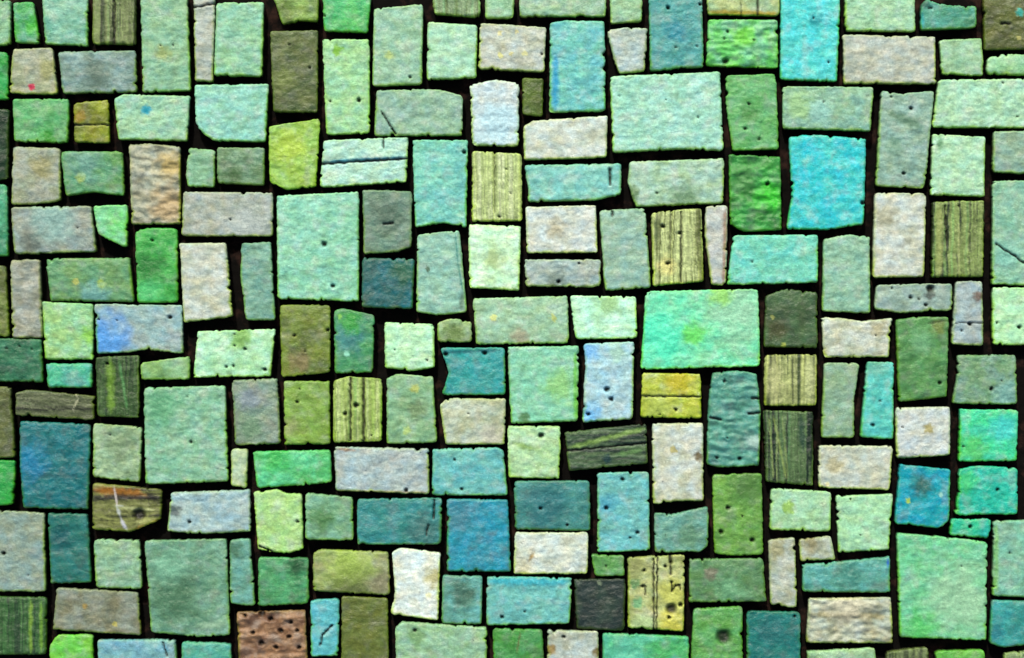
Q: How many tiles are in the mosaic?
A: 193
